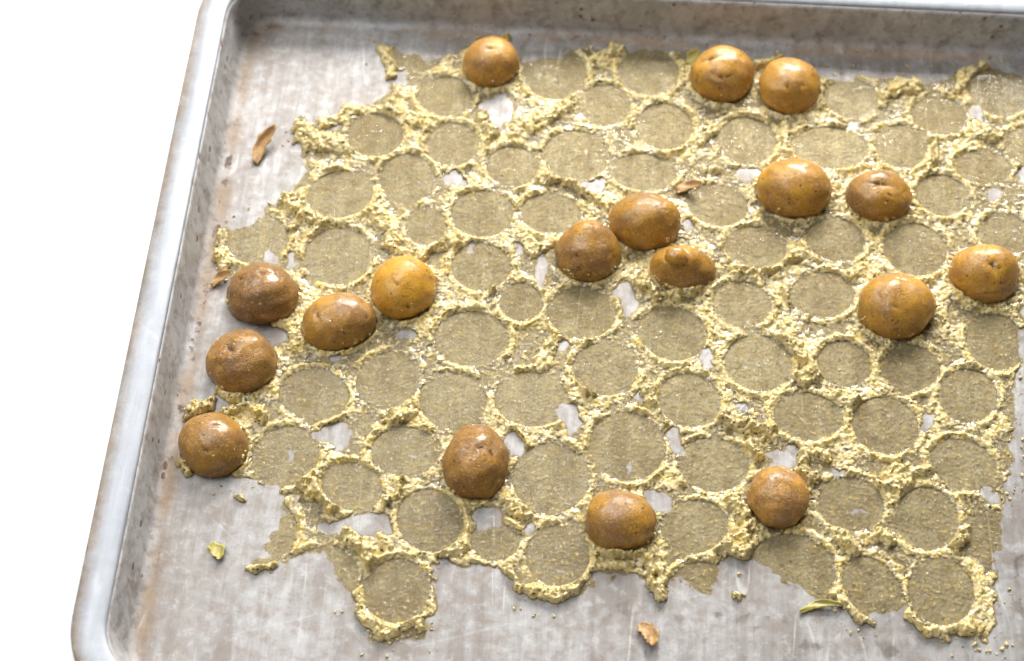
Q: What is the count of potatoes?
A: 18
